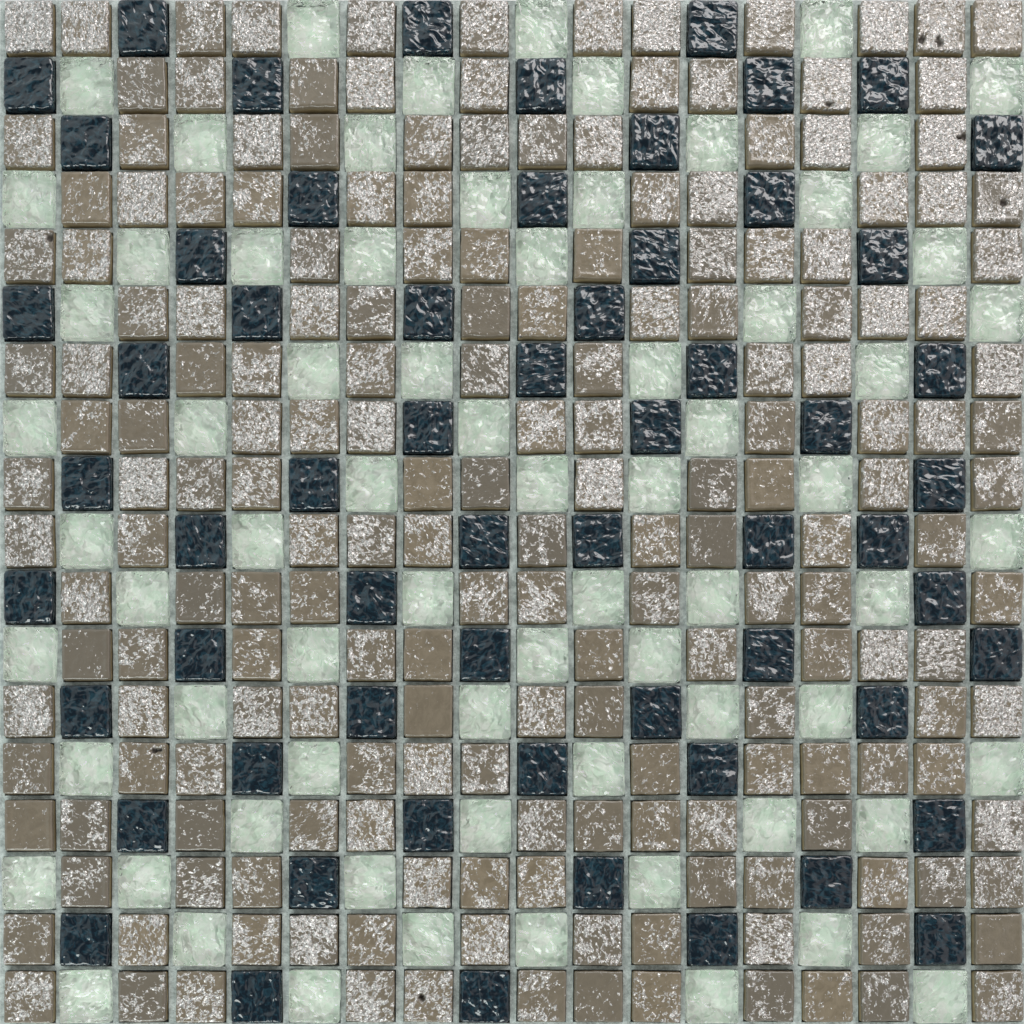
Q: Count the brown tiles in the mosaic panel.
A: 192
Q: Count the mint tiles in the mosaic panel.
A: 71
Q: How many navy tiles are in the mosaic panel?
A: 61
